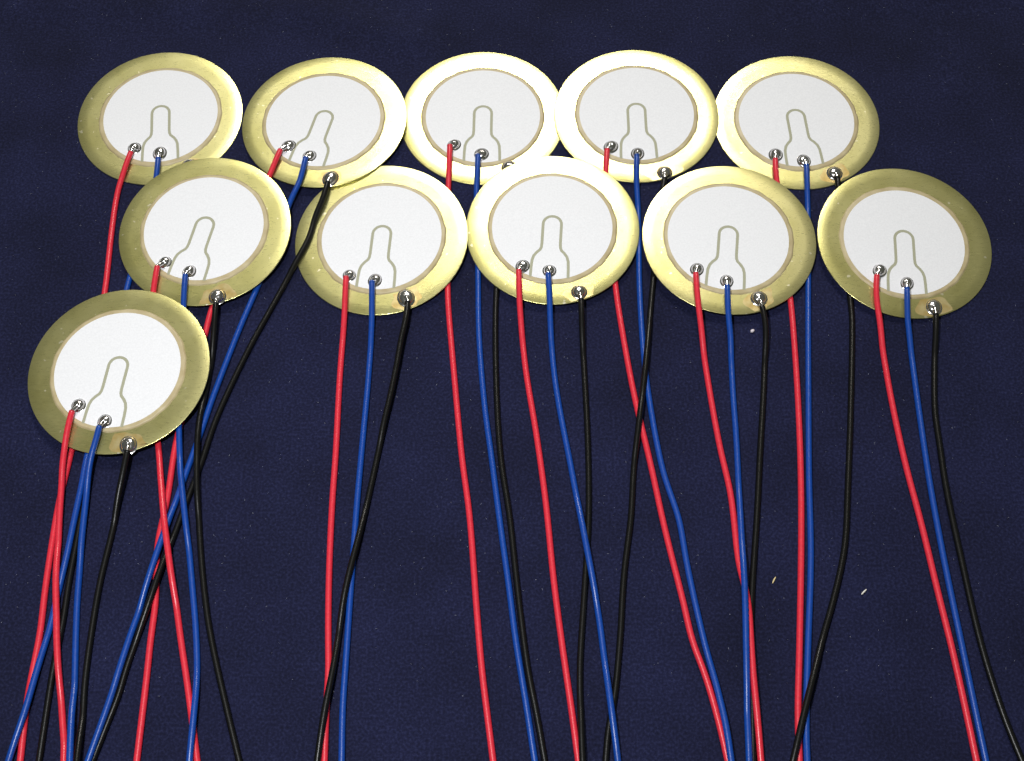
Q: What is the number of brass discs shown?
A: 11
